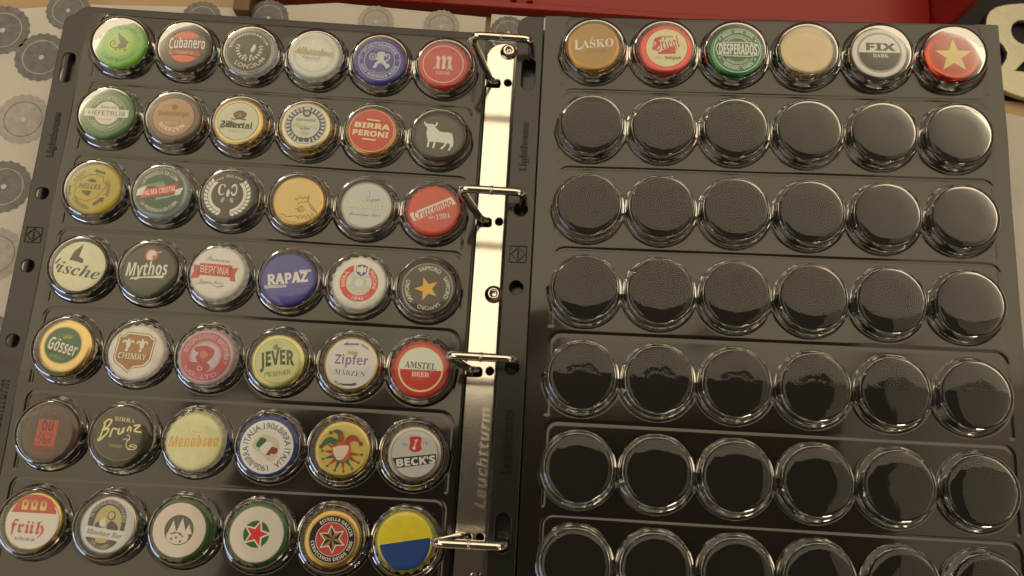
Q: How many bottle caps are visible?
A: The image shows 48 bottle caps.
